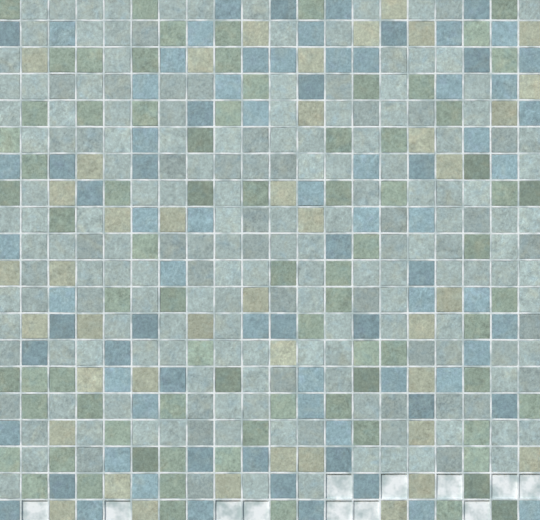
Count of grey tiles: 186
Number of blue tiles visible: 81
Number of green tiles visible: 79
